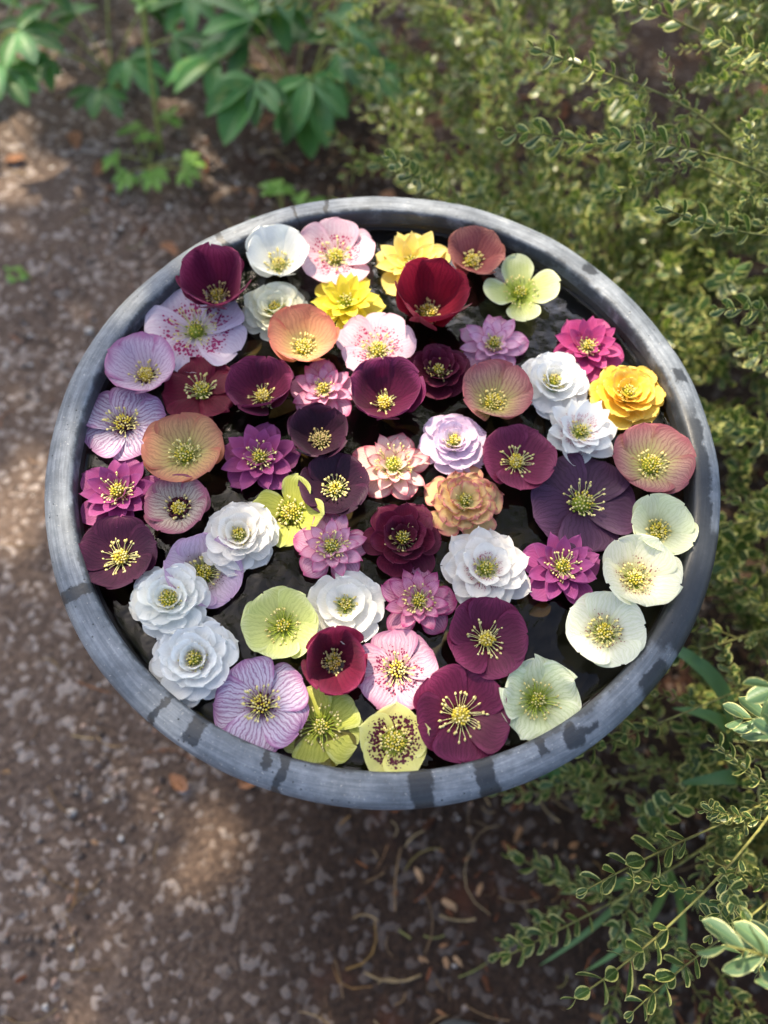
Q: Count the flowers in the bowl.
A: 61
